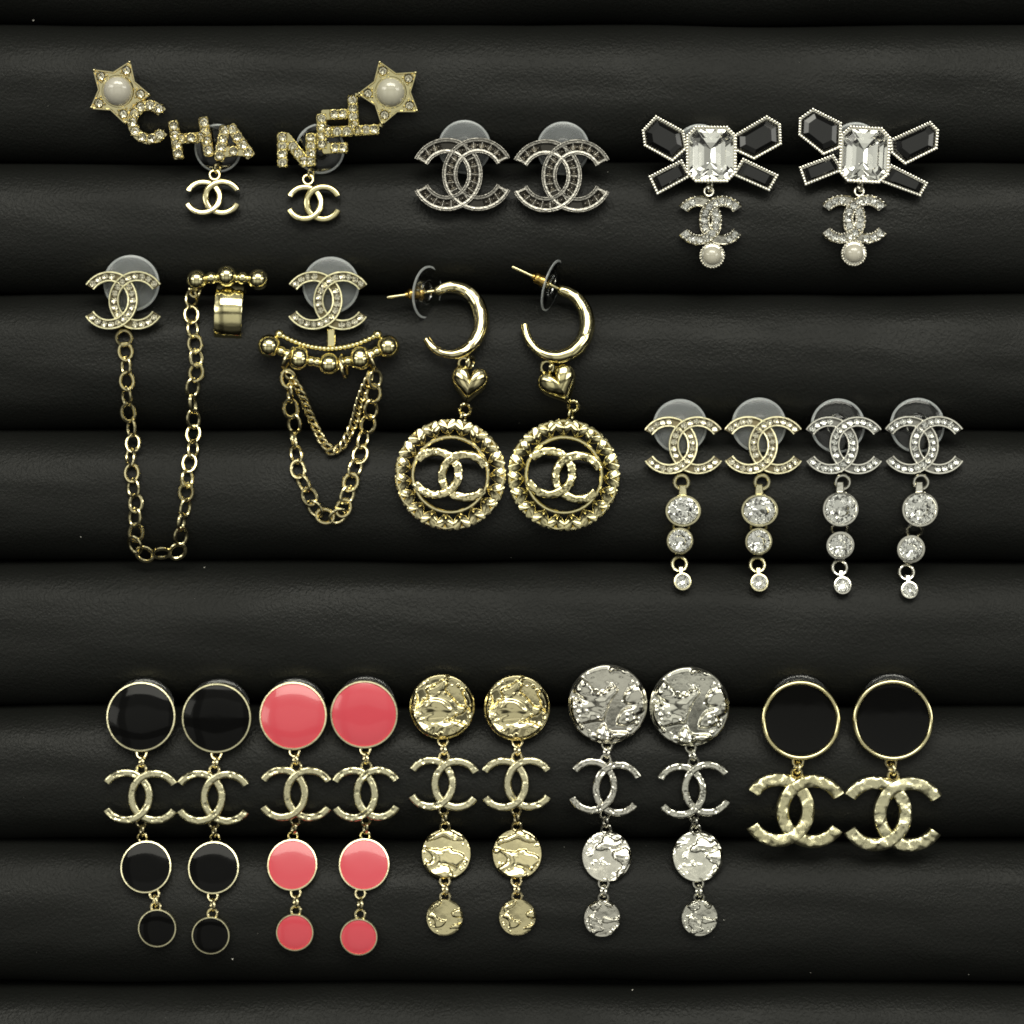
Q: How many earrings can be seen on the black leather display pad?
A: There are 24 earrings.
